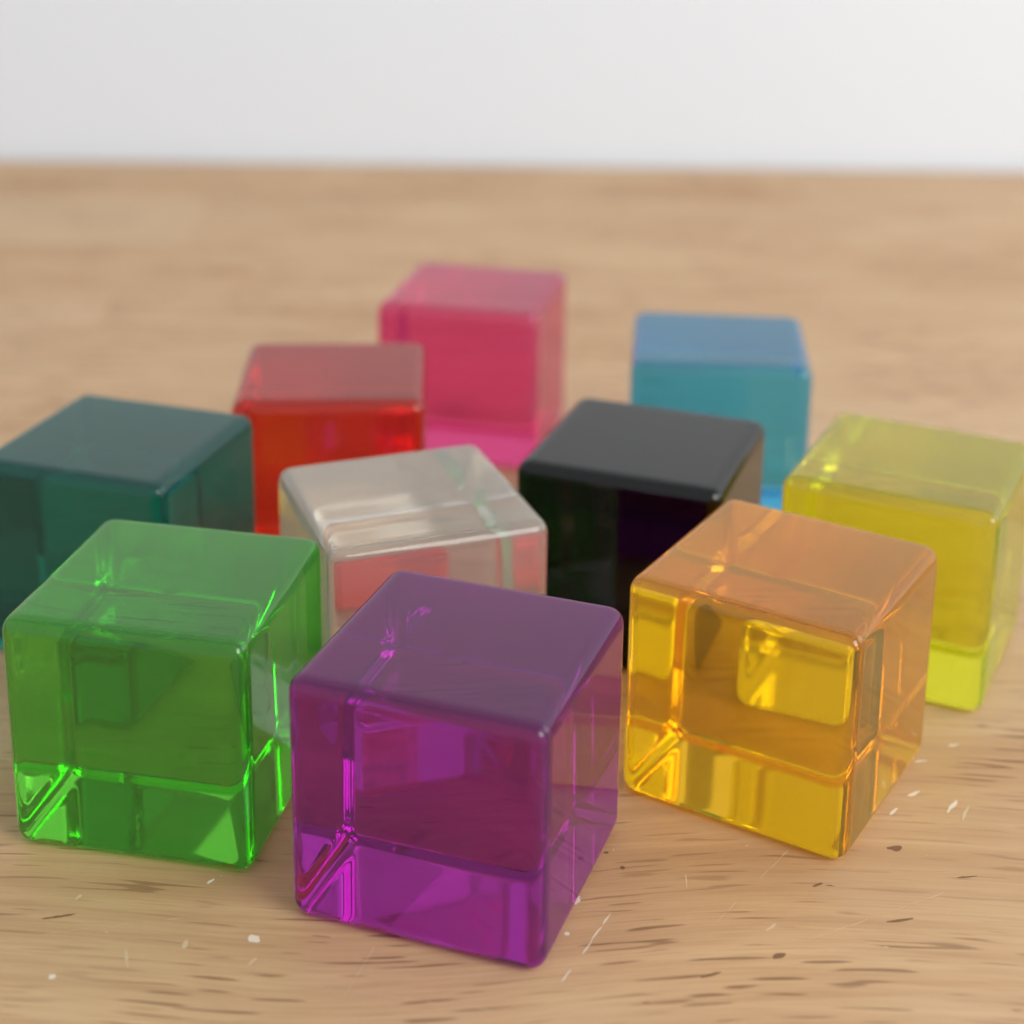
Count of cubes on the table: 10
